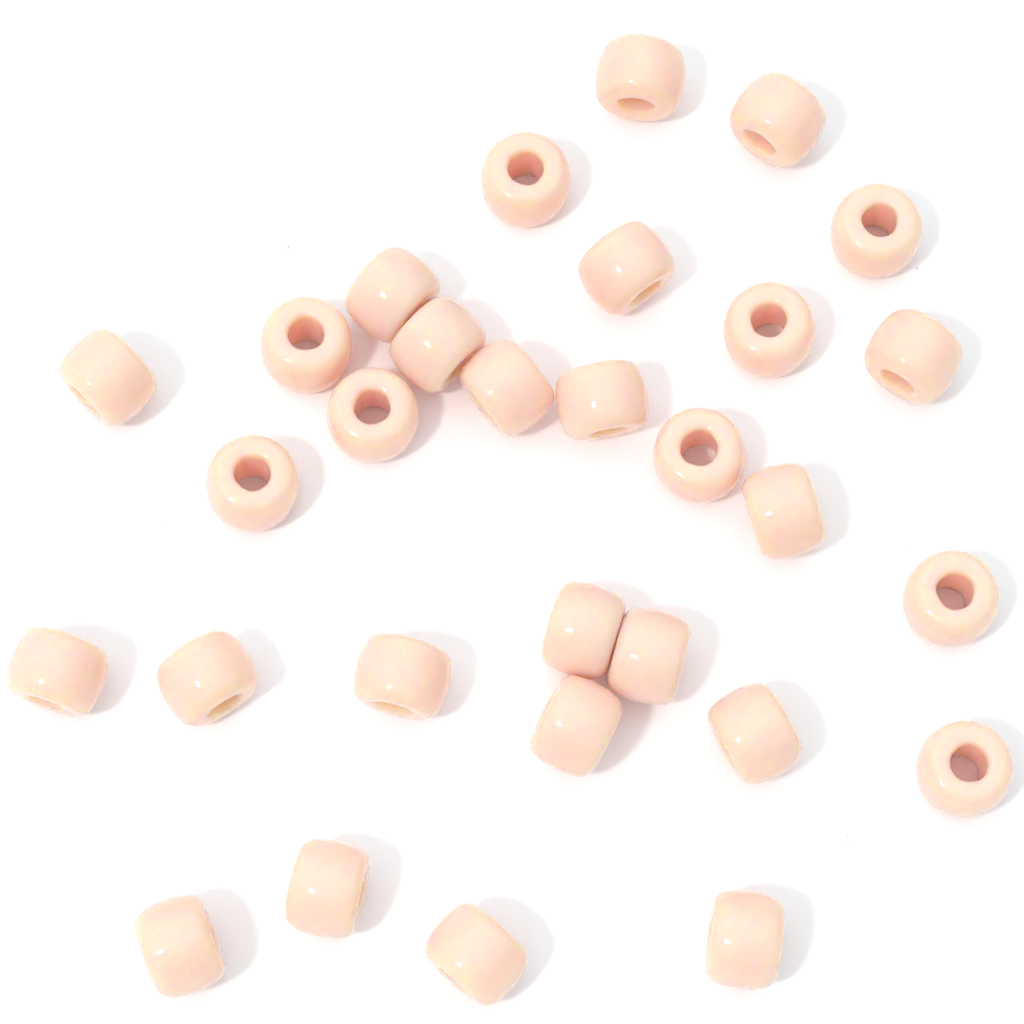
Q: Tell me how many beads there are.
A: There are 30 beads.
